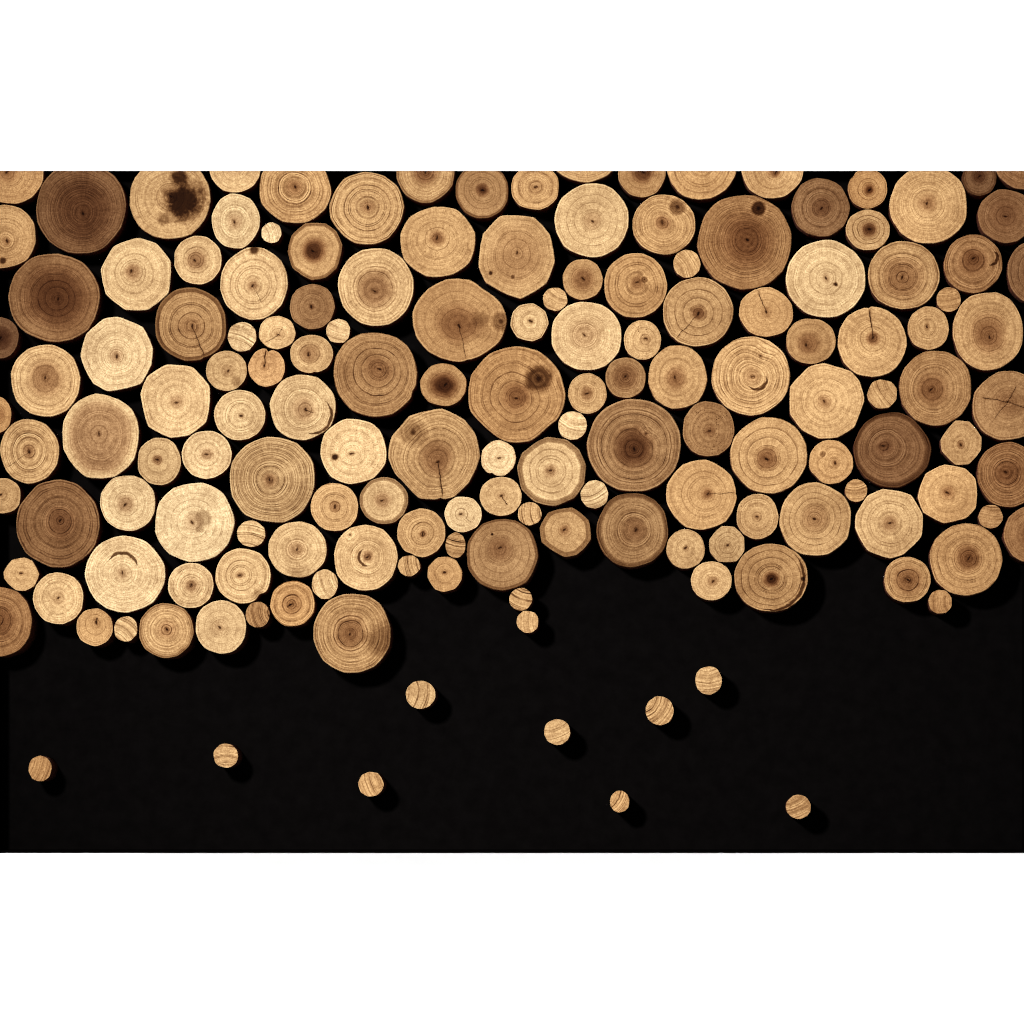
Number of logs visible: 126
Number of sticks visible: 30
